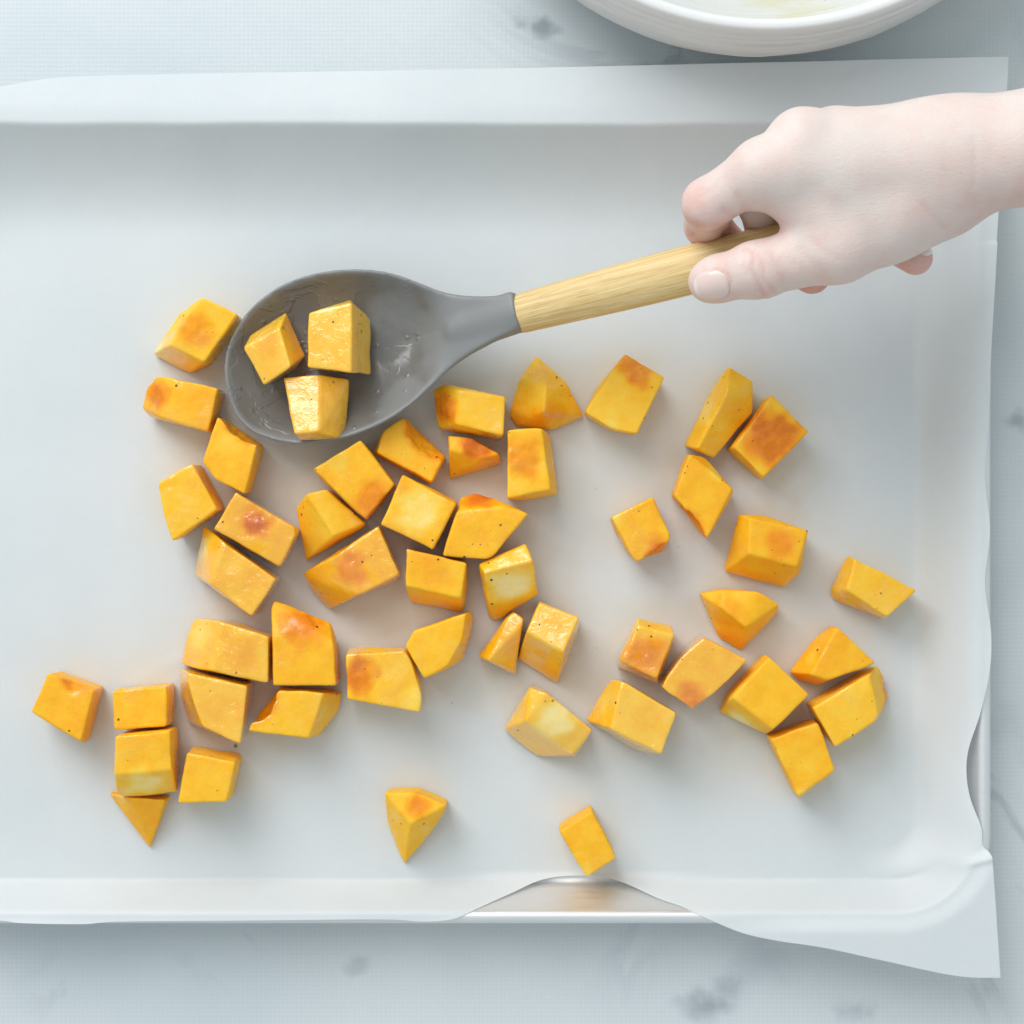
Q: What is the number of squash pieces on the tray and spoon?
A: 52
